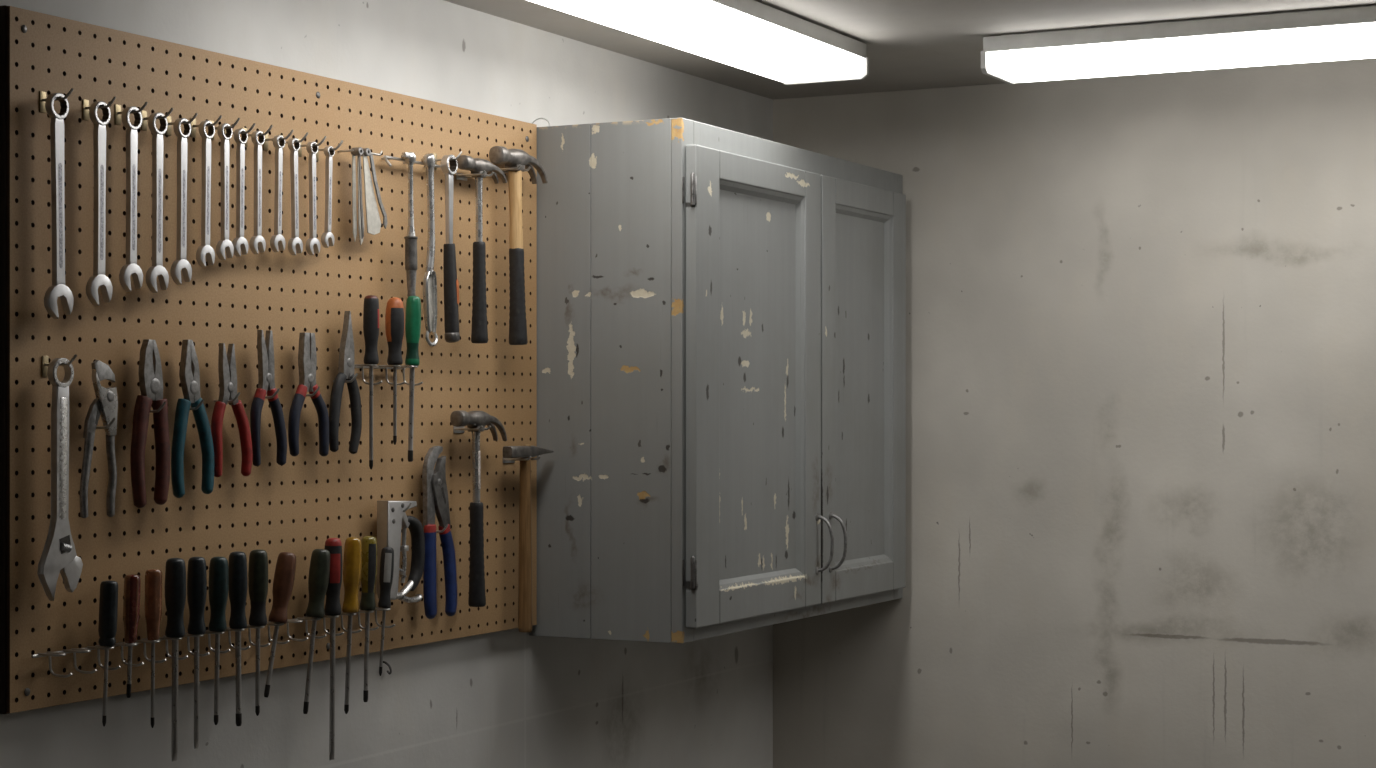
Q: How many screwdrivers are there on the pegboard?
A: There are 17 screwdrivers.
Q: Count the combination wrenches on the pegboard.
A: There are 13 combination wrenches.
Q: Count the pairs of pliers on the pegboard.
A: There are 8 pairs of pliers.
